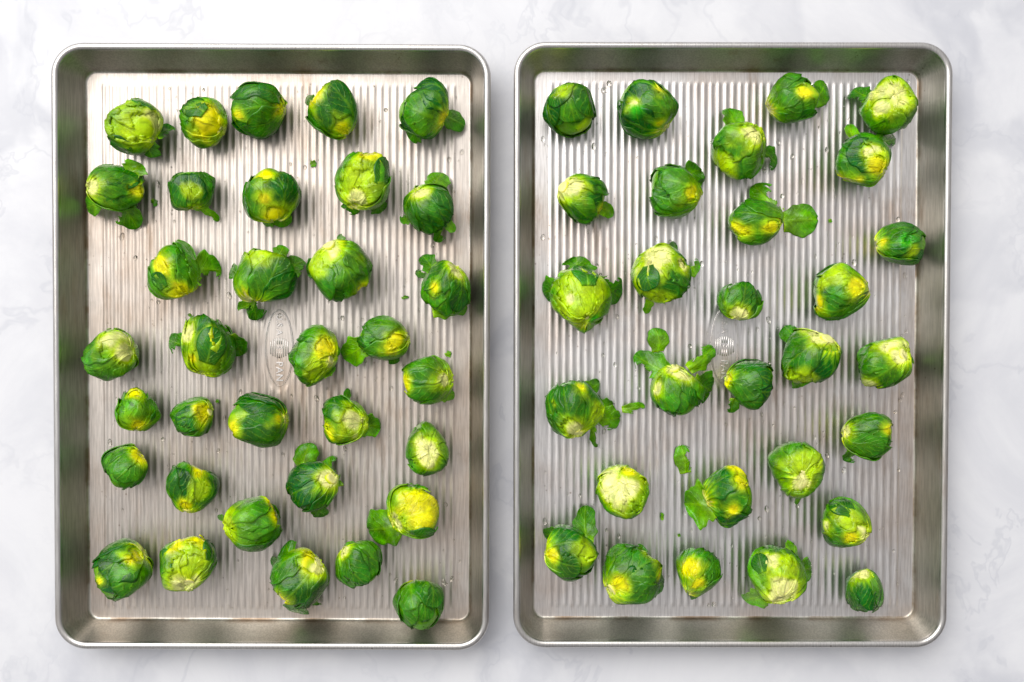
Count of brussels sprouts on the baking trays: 63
